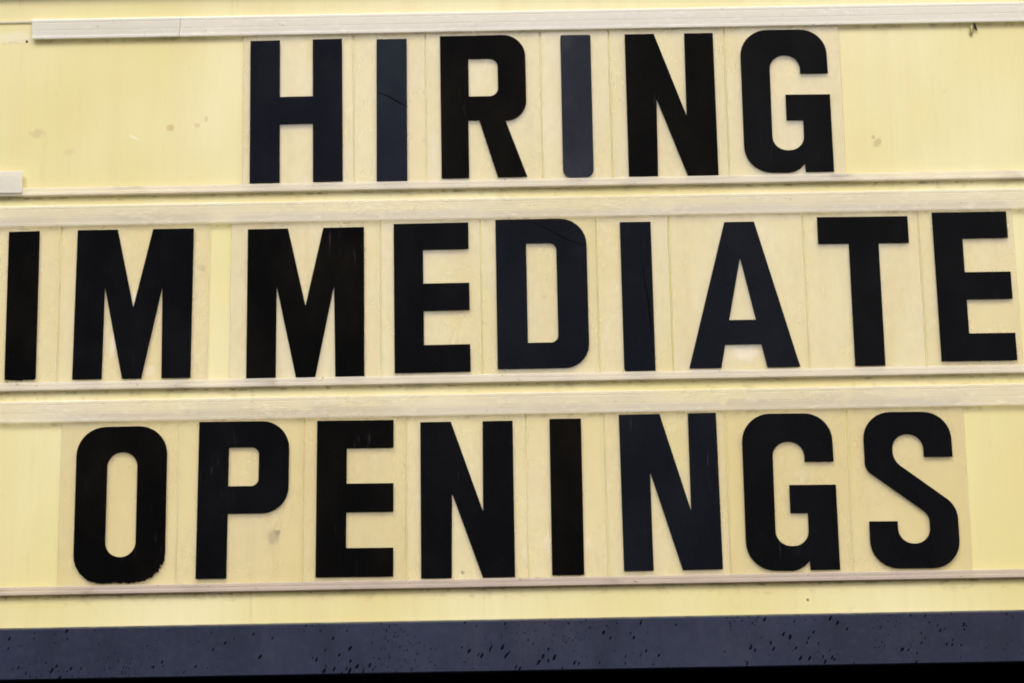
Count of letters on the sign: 23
